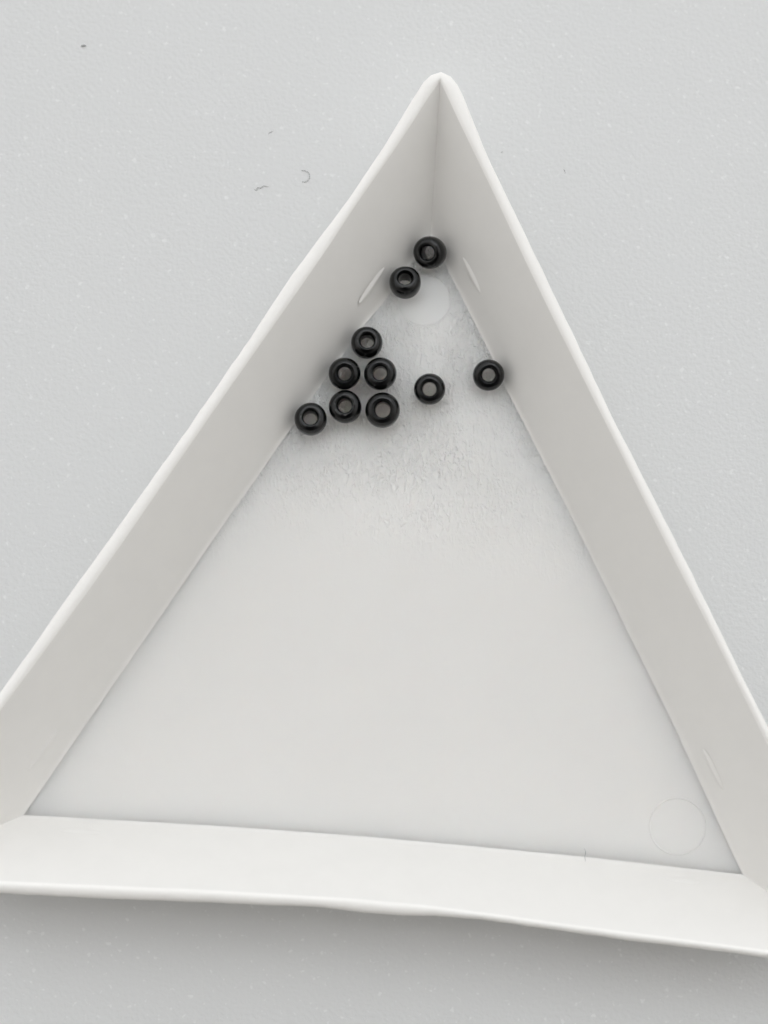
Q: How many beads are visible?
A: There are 10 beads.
